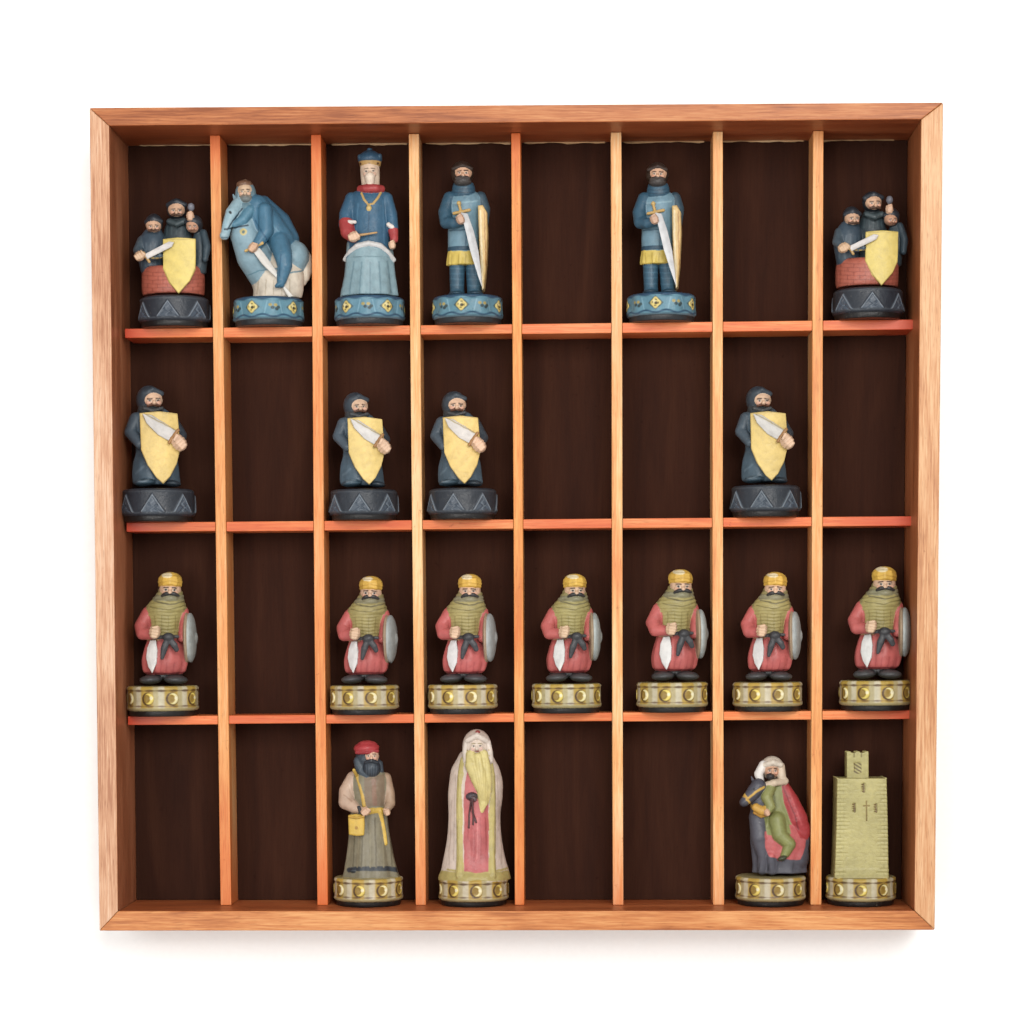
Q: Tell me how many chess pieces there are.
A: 21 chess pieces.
